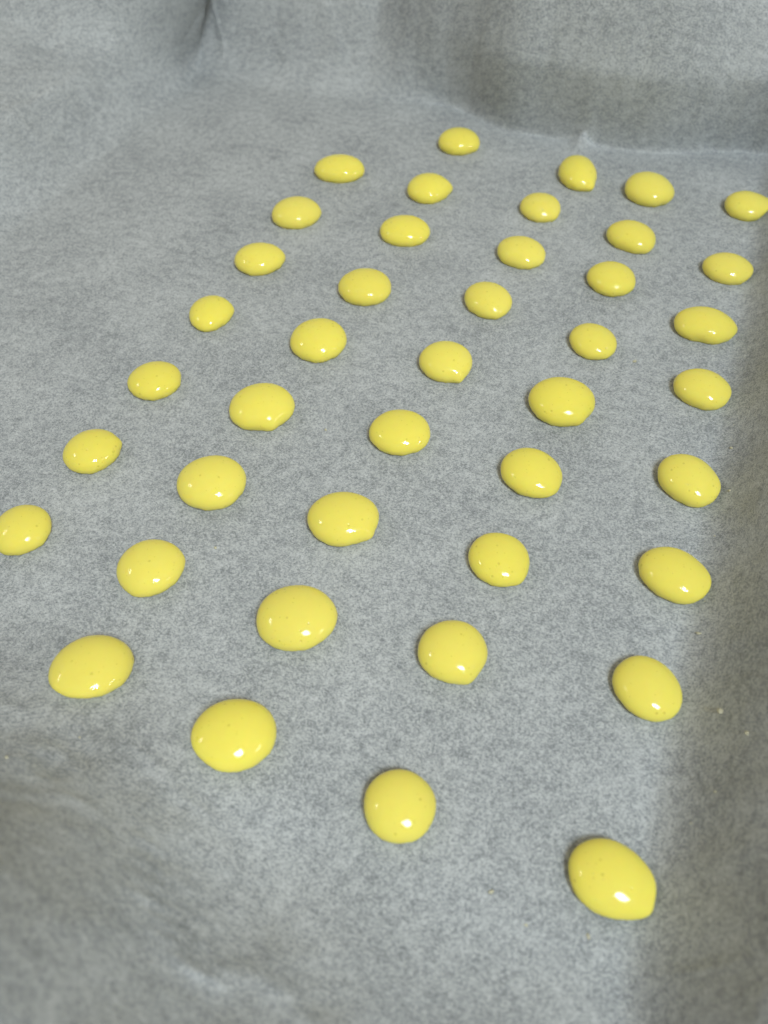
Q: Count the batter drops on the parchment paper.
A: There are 42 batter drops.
